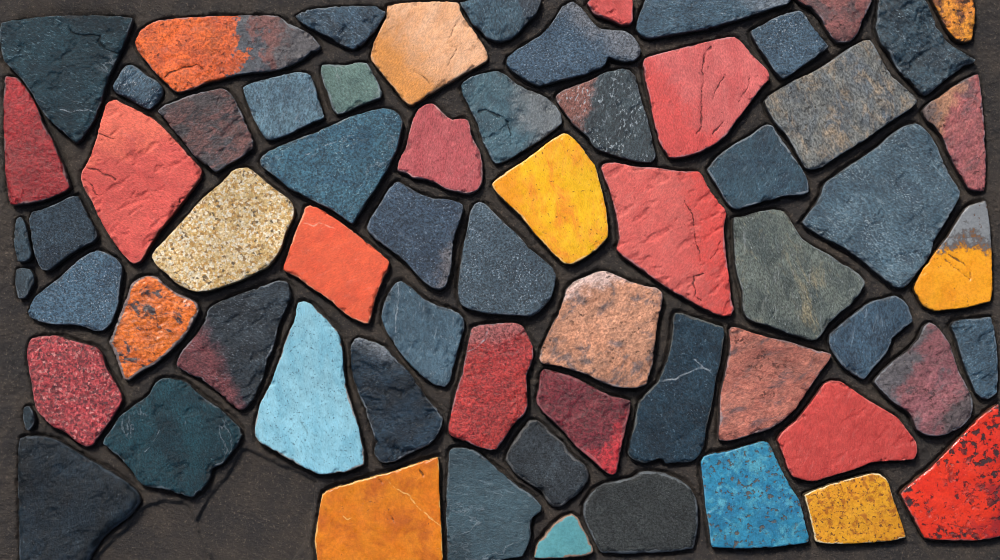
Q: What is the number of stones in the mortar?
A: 65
